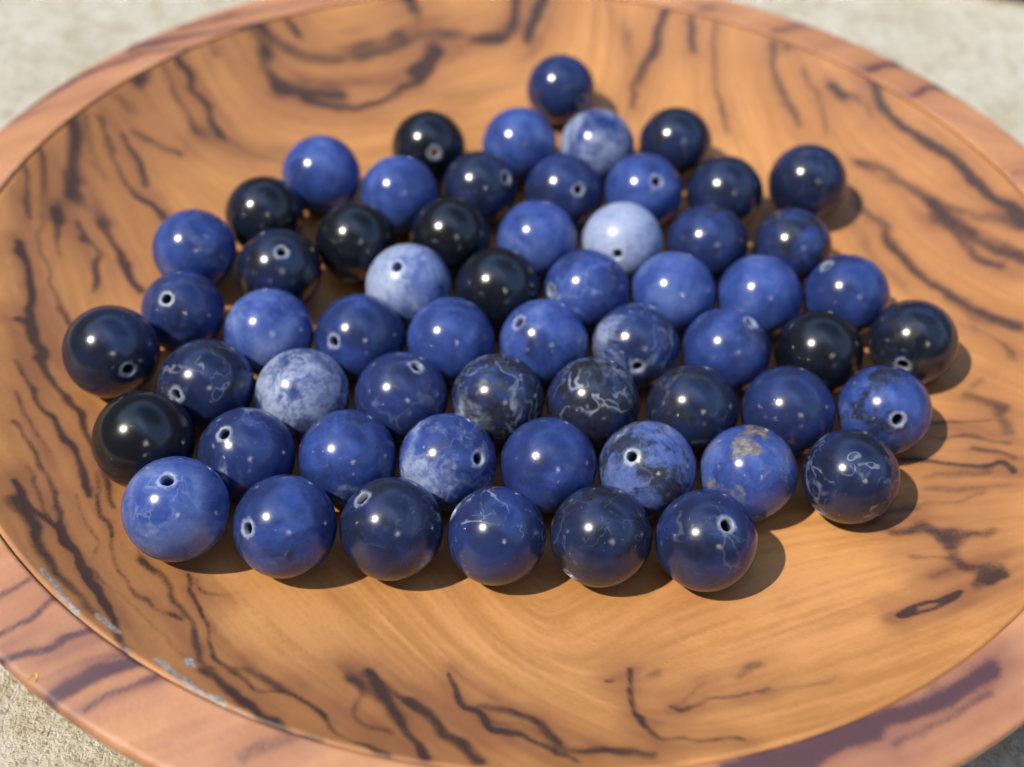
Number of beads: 59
